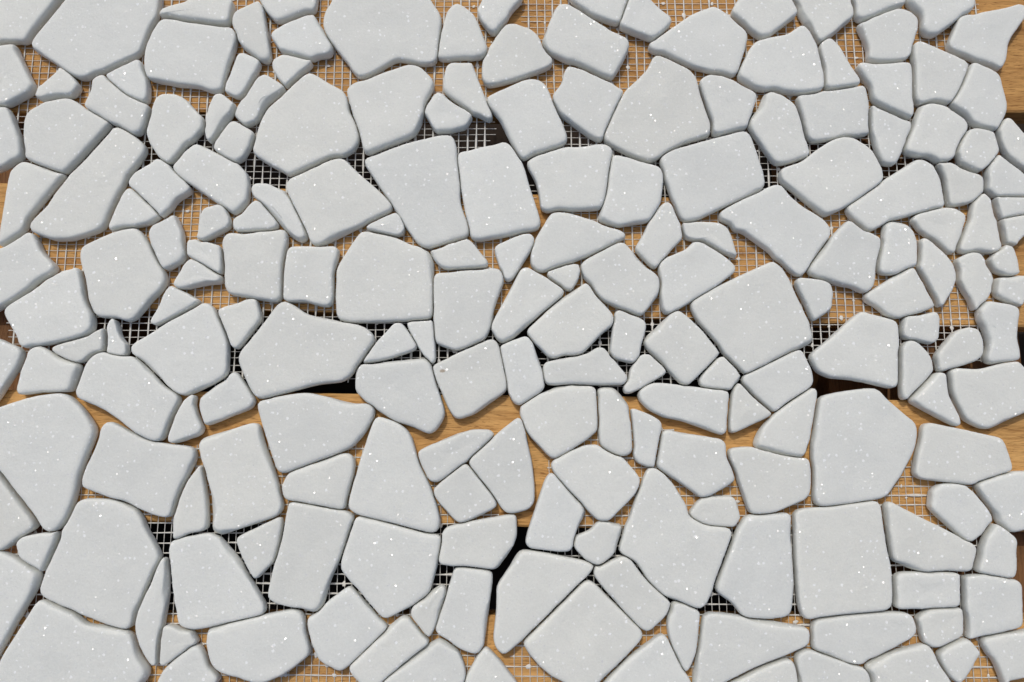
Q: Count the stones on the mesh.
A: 200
